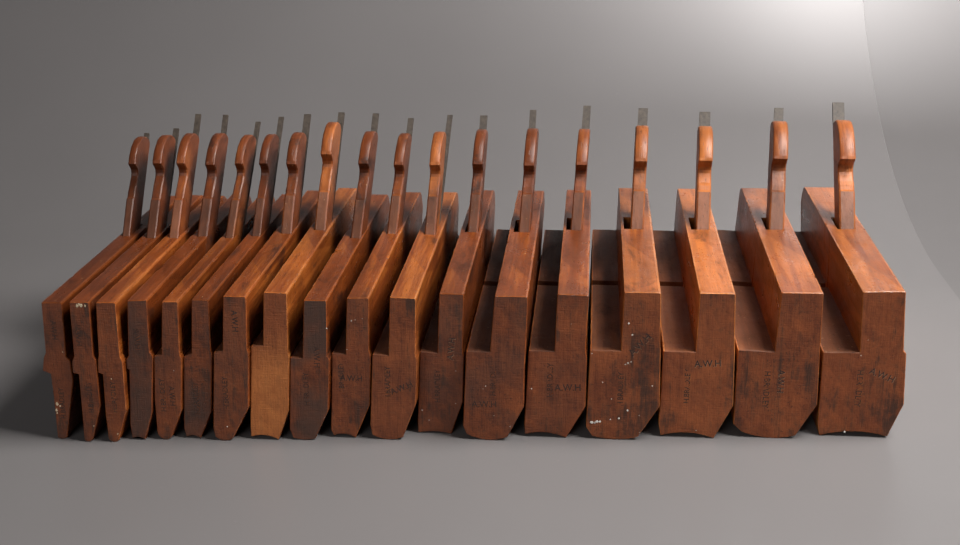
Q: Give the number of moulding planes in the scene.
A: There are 18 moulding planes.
